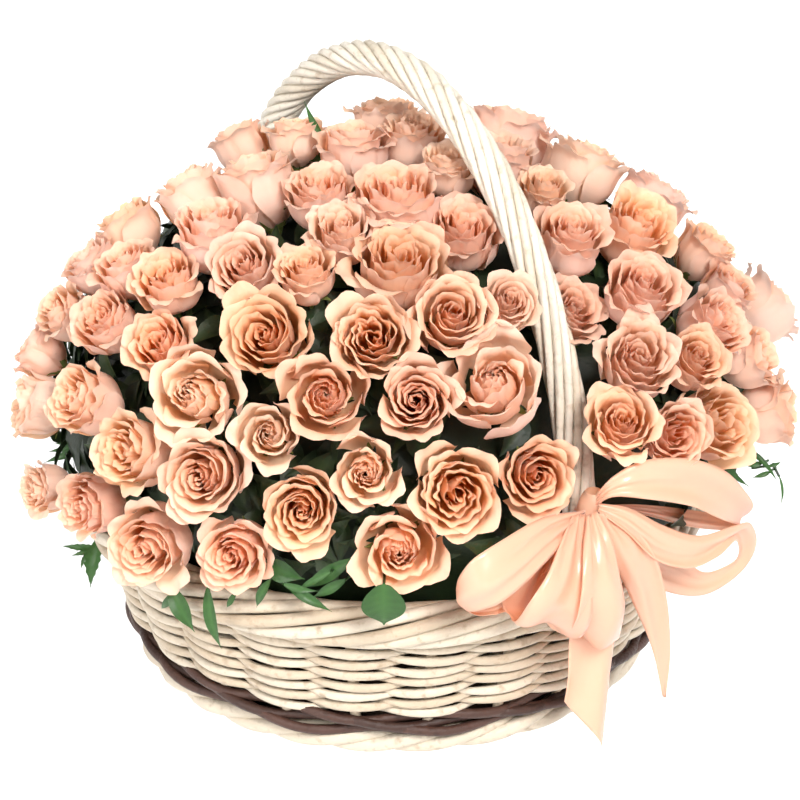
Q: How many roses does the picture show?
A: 66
